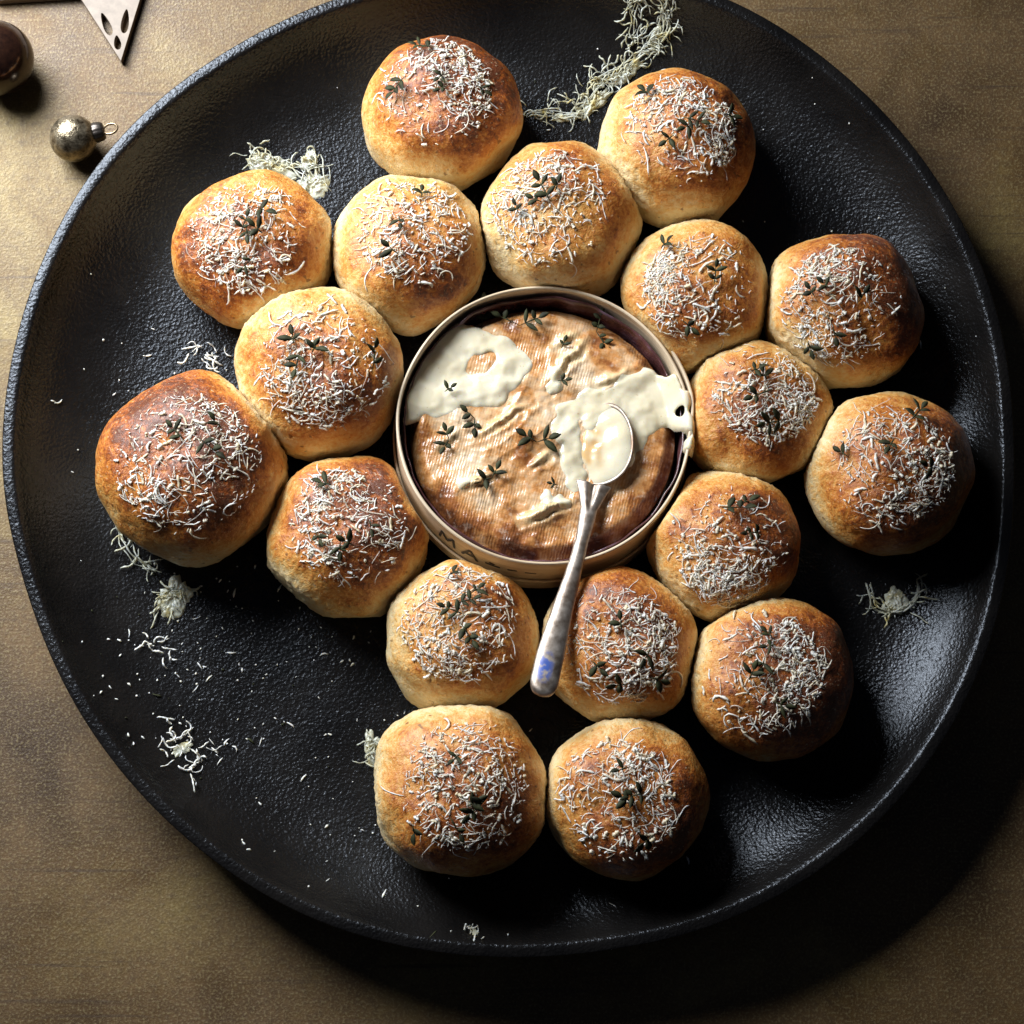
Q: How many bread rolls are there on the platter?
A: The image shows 18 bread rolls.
